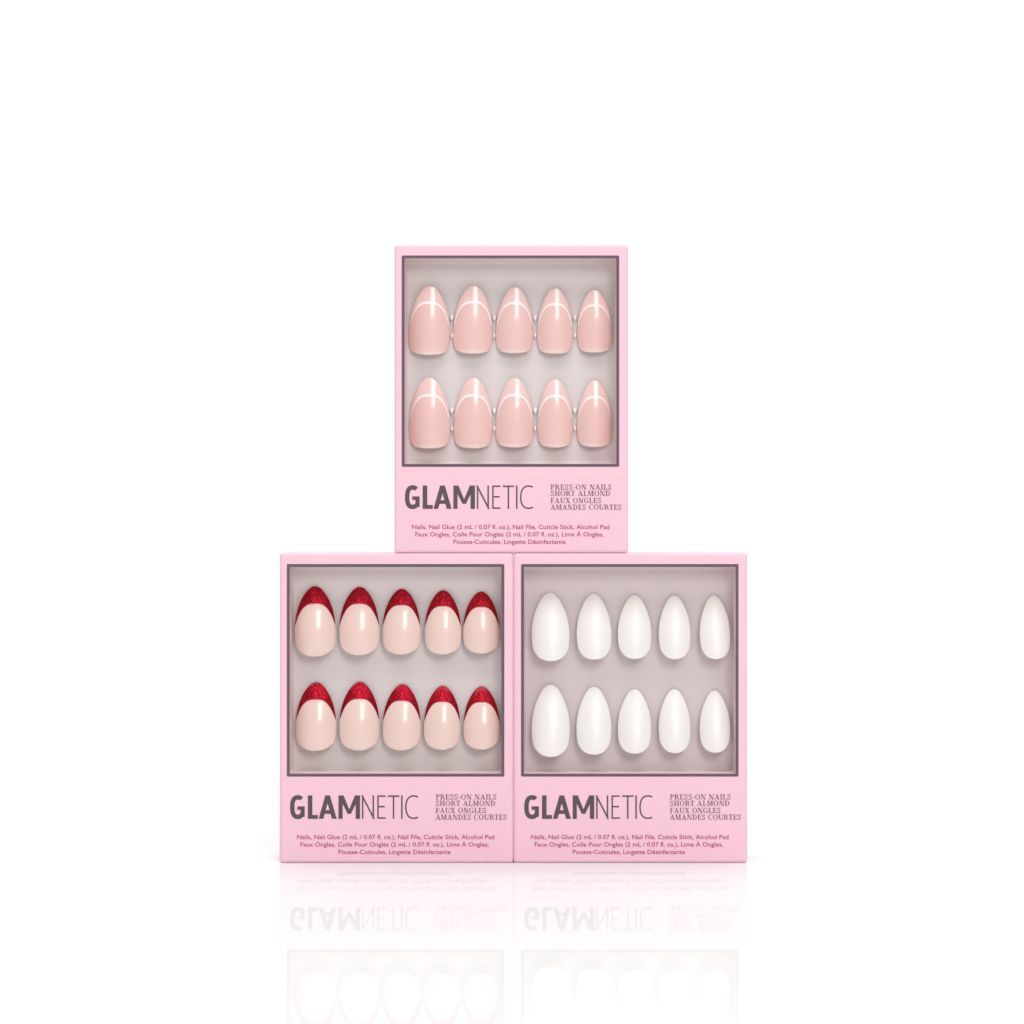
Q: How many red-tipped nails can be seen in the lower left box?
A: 10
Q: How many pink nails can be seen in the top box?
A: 10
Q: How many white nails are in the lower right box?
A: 10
